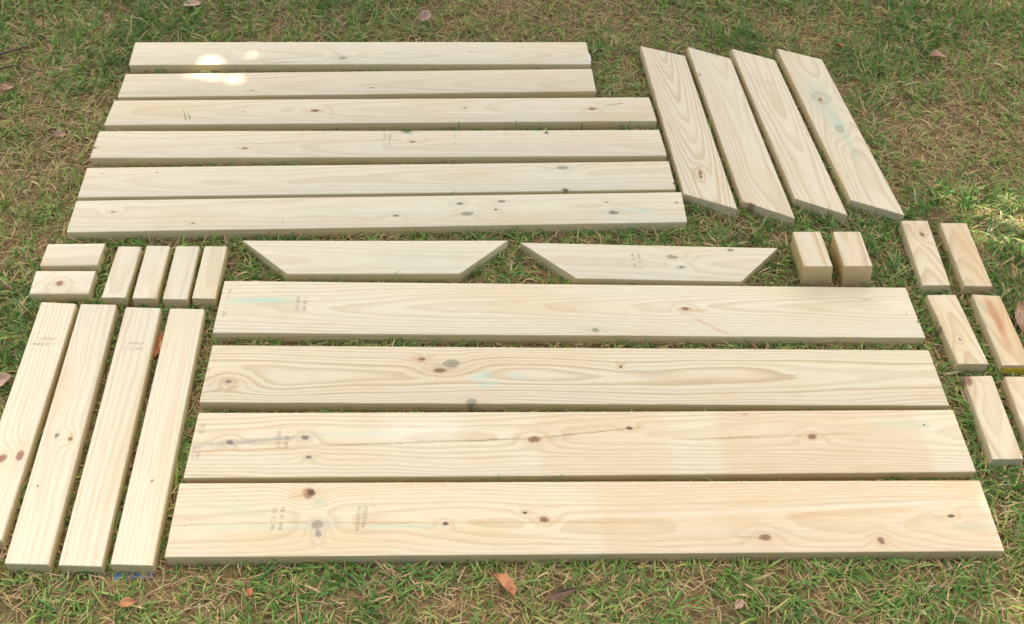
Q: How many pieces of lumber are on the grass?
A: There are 34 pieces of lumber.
